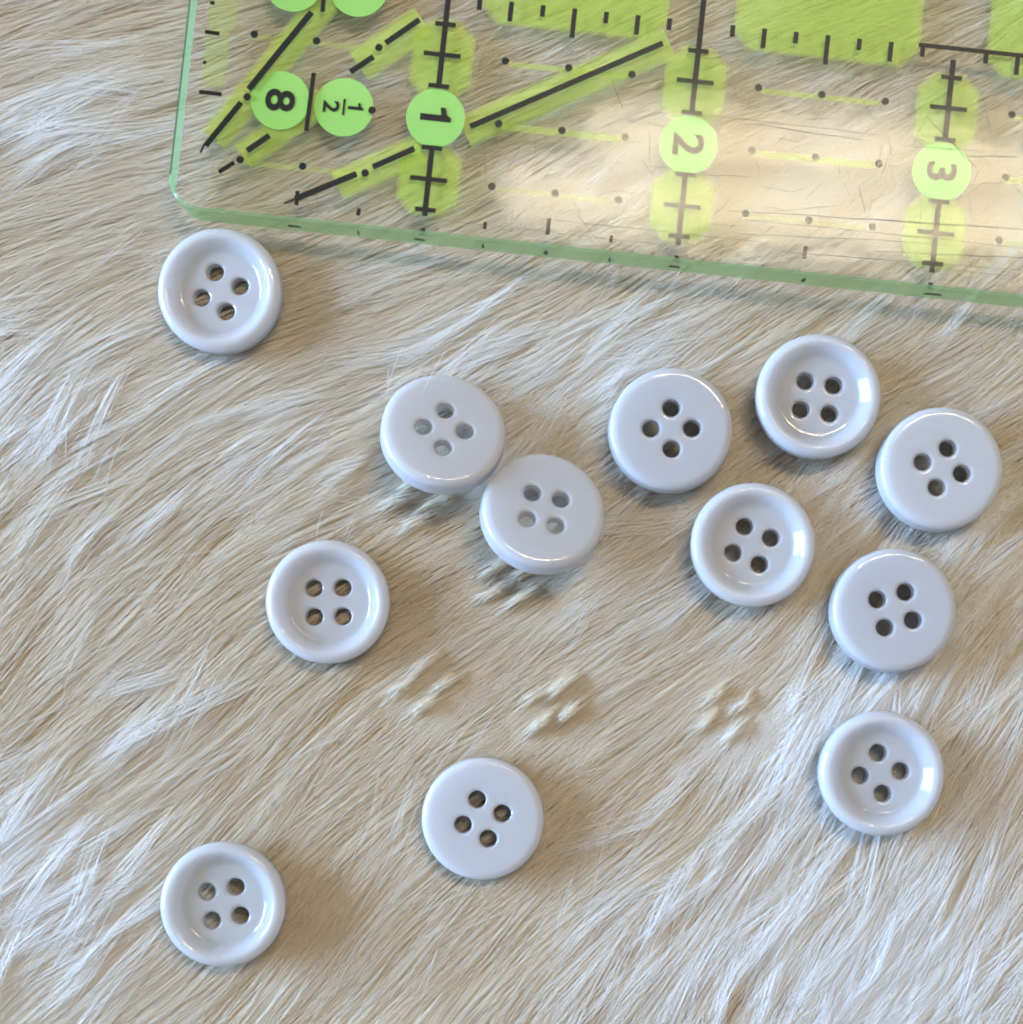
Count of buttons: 12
